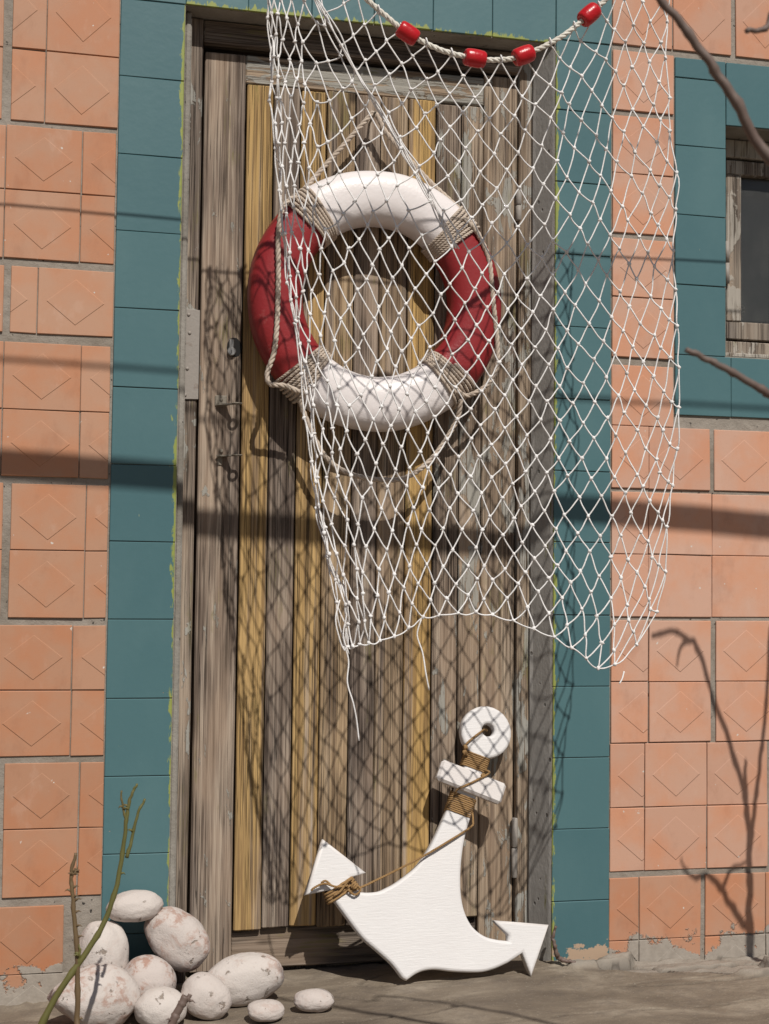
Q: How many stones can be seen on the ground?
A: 10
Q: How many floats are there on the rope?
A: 4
